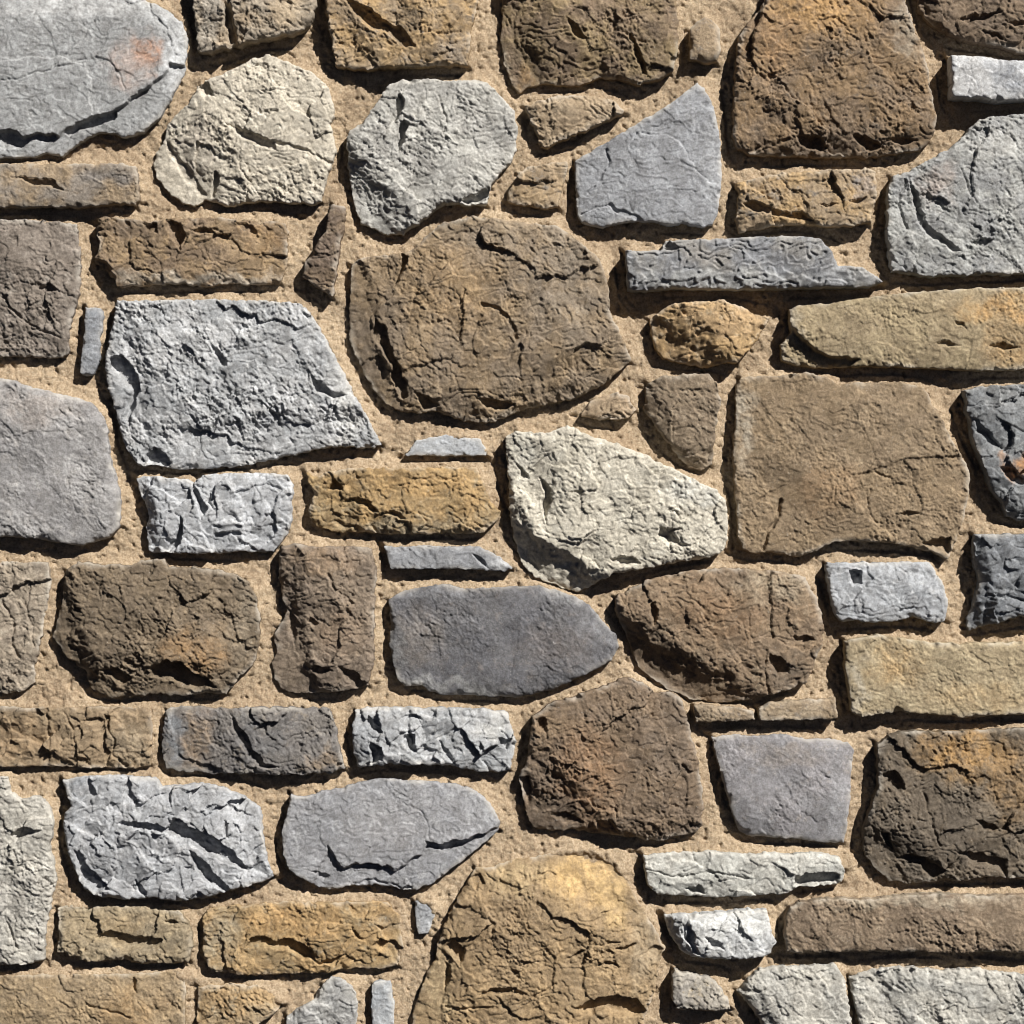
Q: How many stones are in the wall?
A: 68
